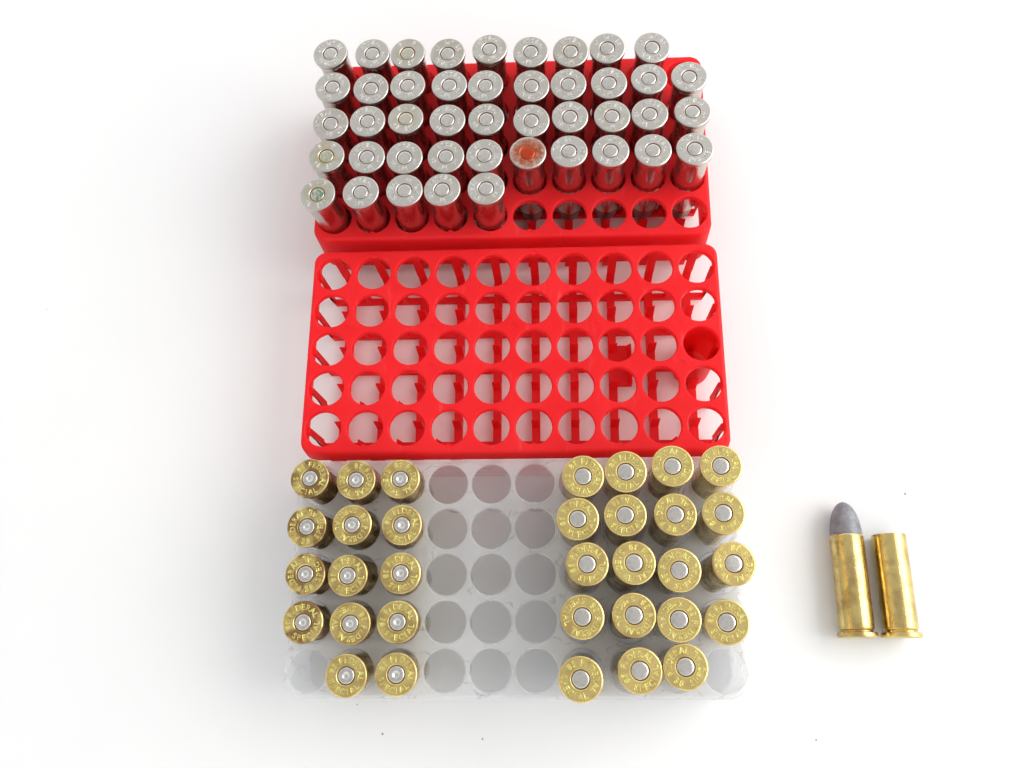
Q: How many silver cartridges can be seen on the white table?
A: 44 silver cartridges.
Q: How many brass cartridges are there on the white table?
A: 35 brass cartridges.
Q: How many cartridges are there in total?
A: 79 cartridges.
